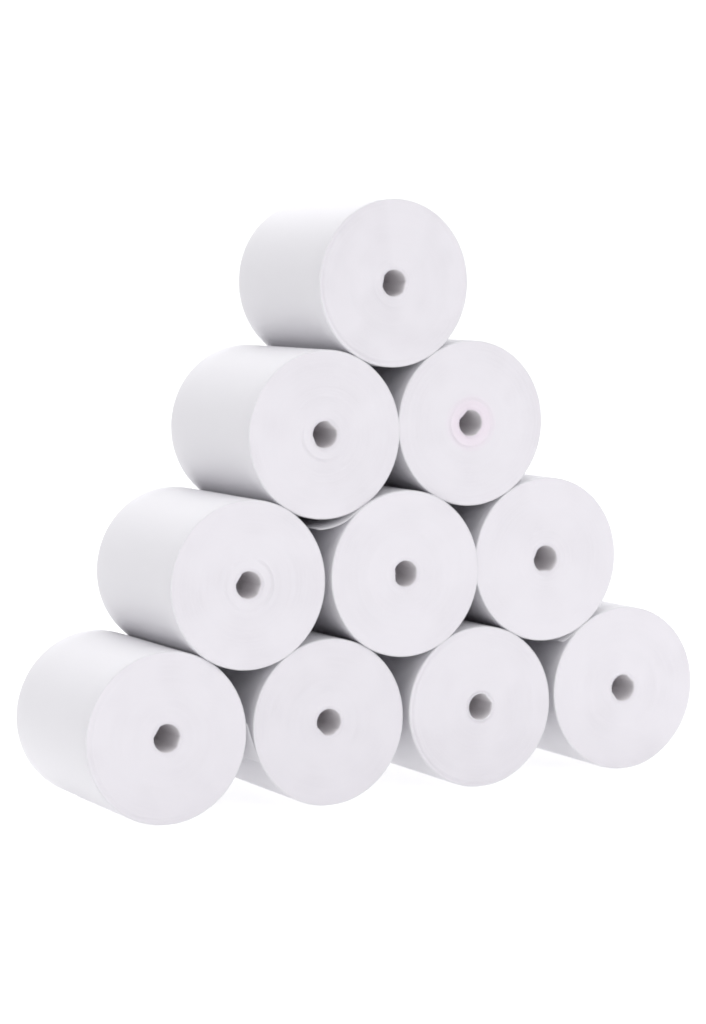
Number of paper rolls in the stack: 10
